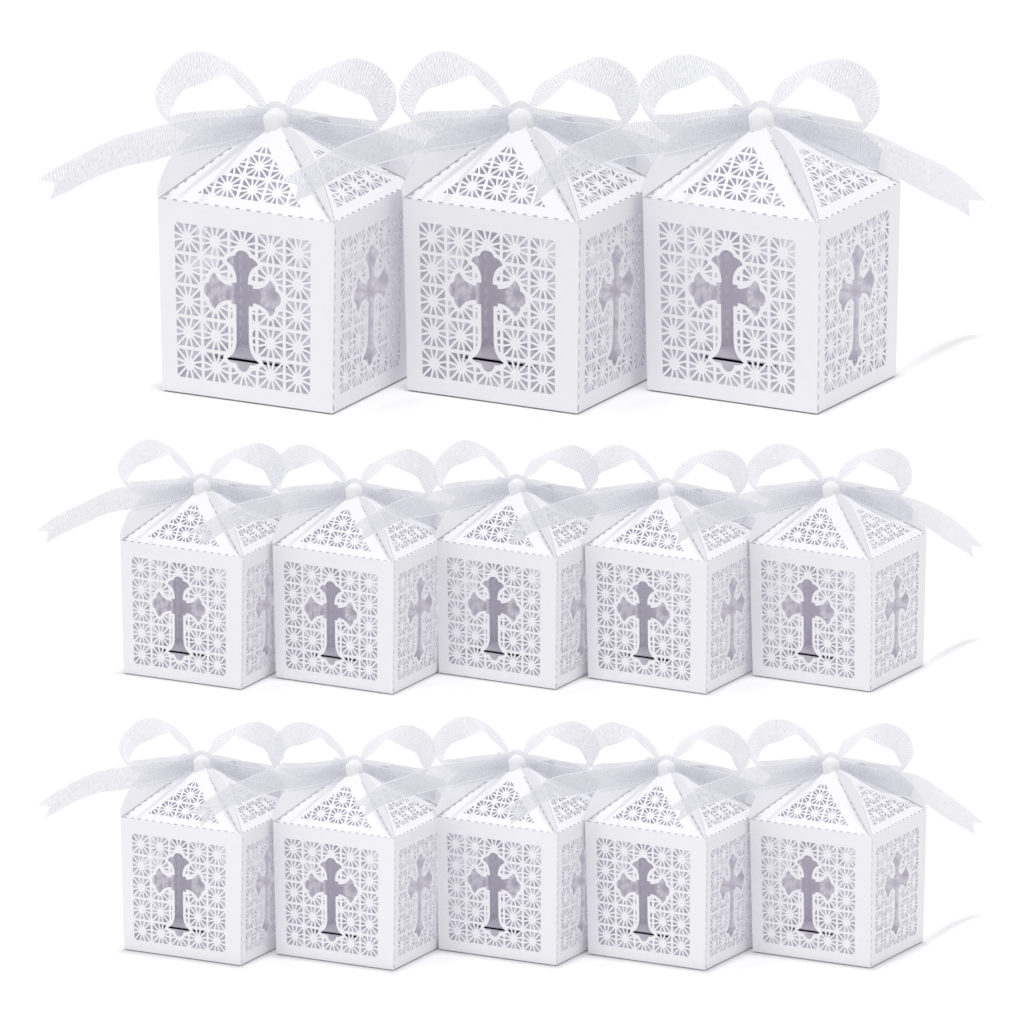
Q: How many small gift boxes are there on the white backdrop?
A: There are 10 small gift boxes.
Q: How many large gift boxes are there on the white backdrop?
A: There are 3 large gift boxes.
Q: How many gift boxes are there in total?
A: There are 13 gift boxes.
